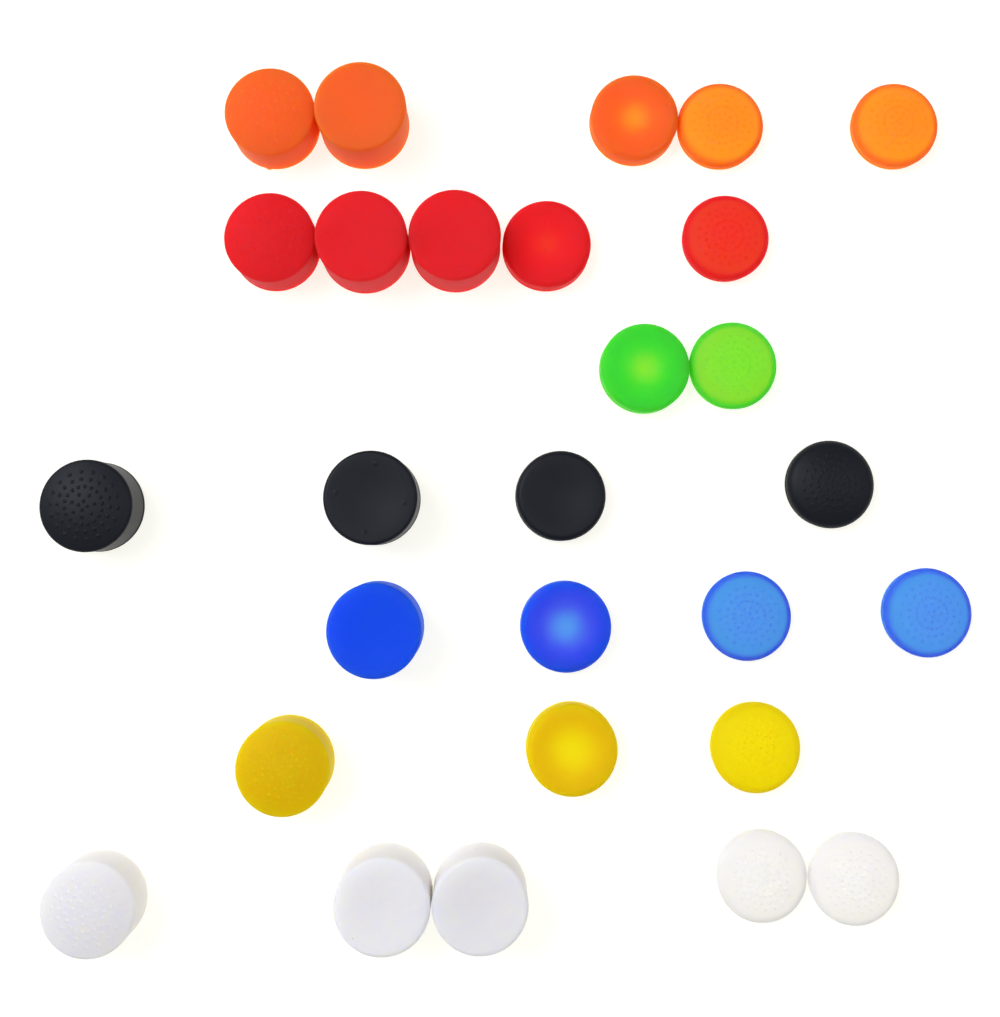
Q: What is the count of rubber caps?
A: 28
